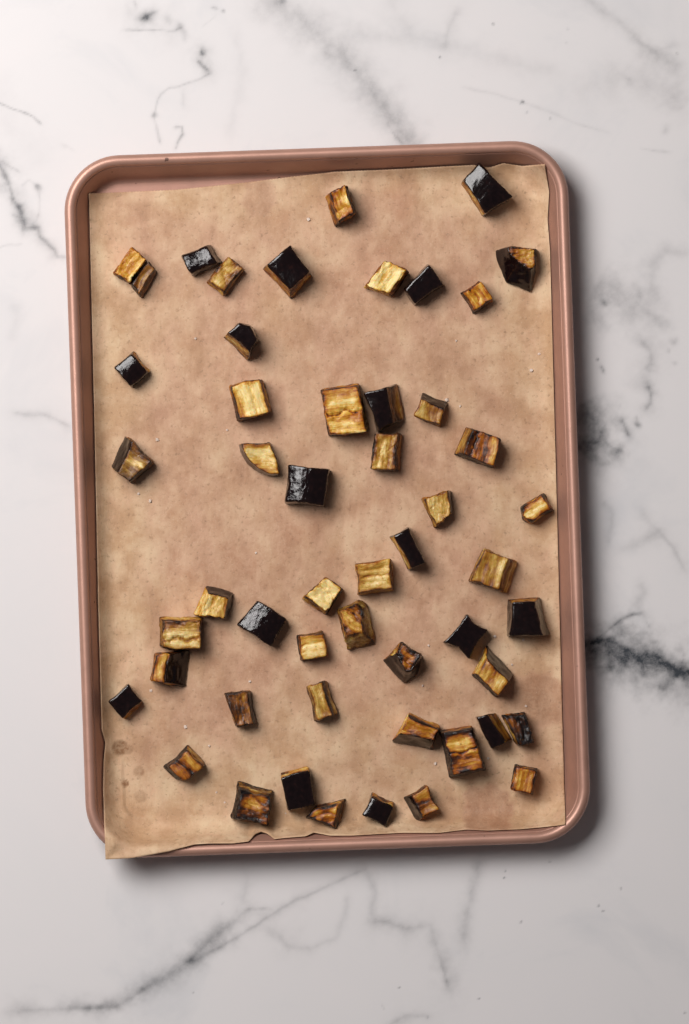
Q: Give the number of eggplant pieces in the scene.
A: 52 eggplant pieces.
